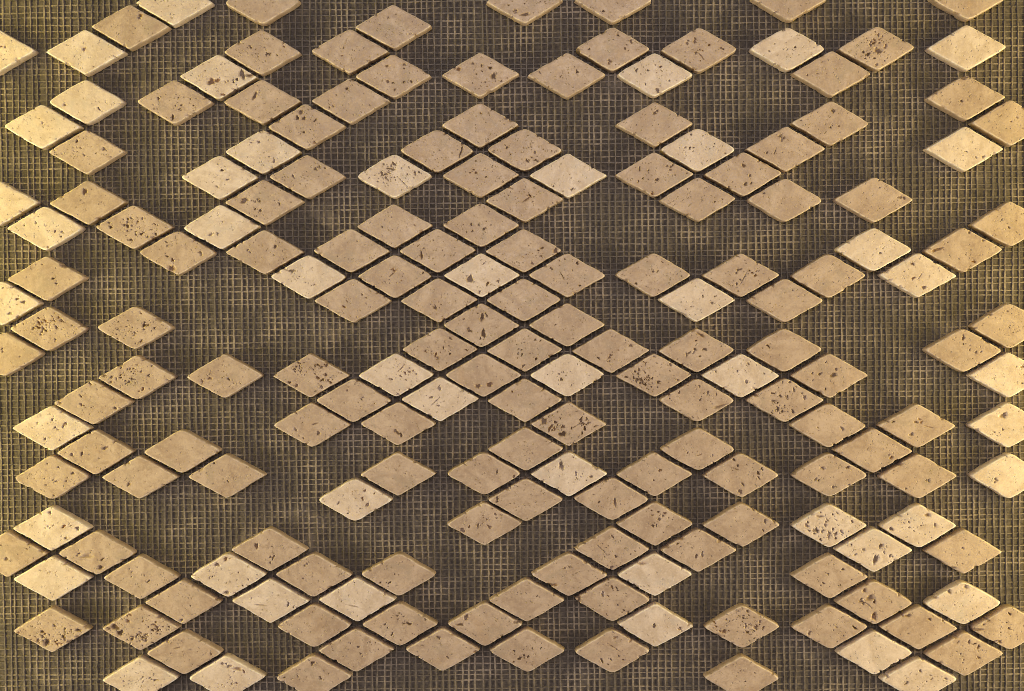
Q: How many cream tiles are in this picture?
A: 49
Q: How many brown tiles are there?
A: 138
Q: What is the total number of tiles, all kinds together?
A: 187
